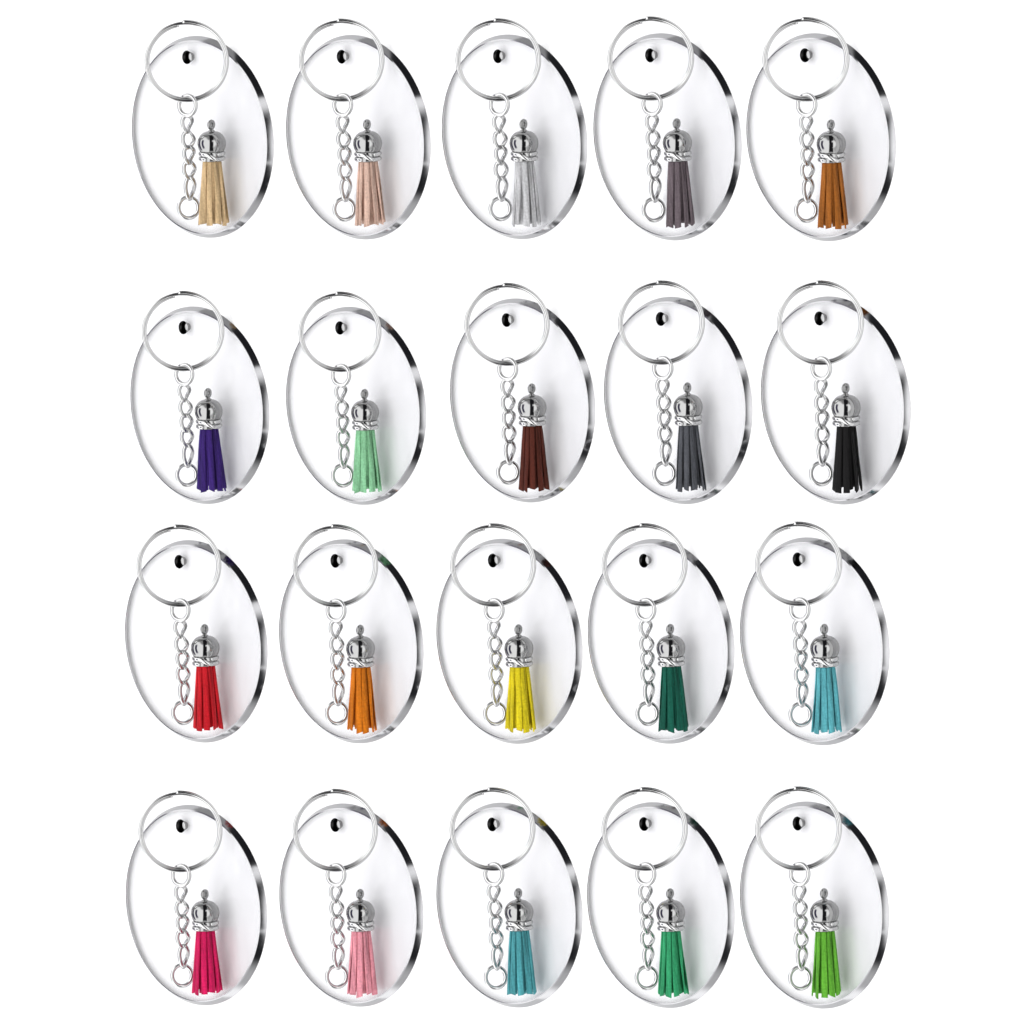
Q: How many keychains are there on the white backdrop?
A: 20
